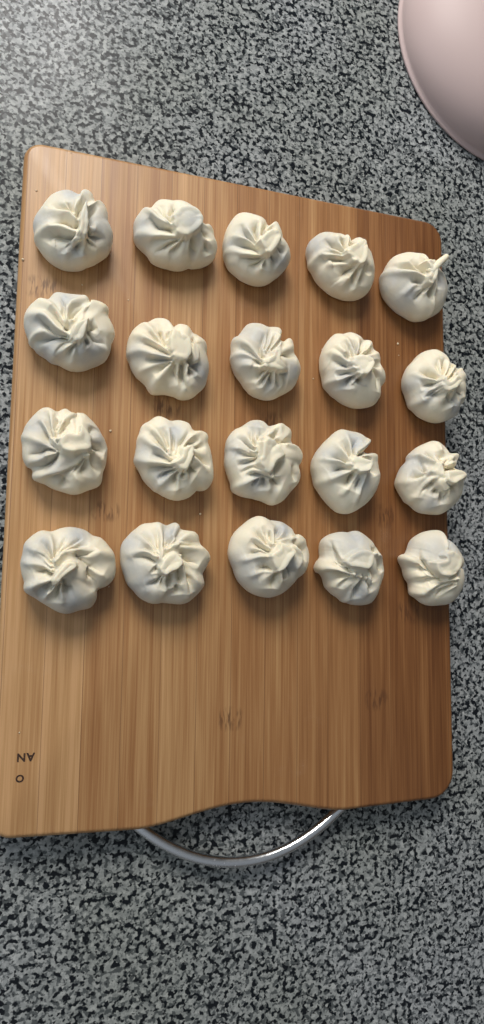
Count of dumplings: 20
